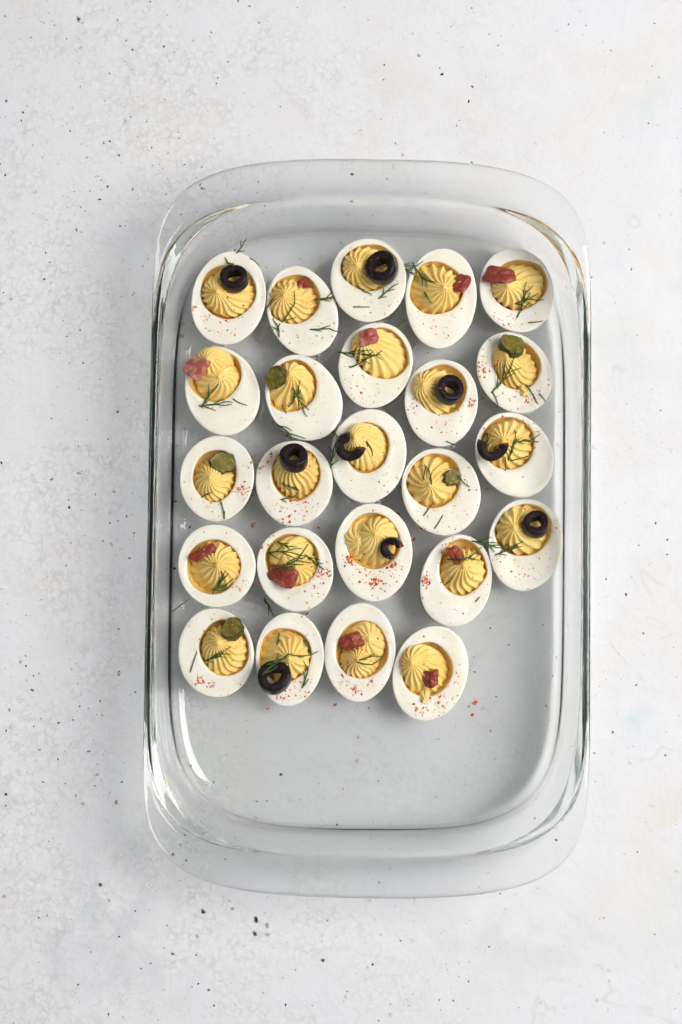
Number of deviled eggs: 24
